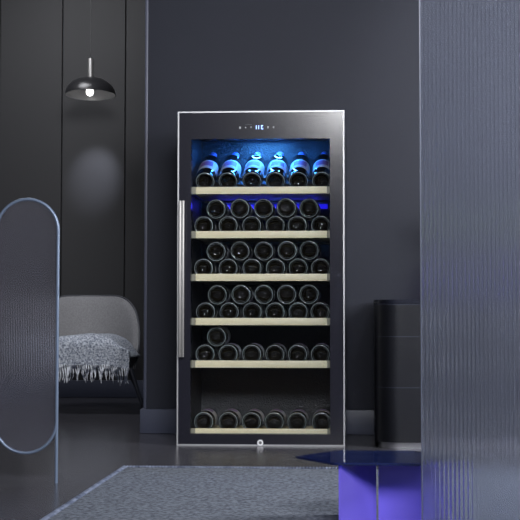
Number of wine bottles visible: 52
